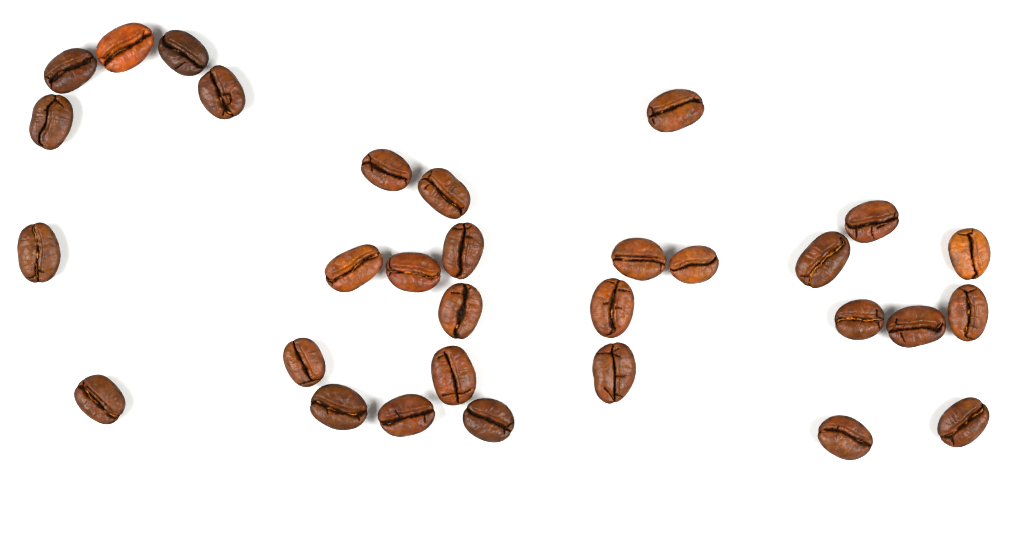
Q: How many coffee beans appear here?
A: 31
